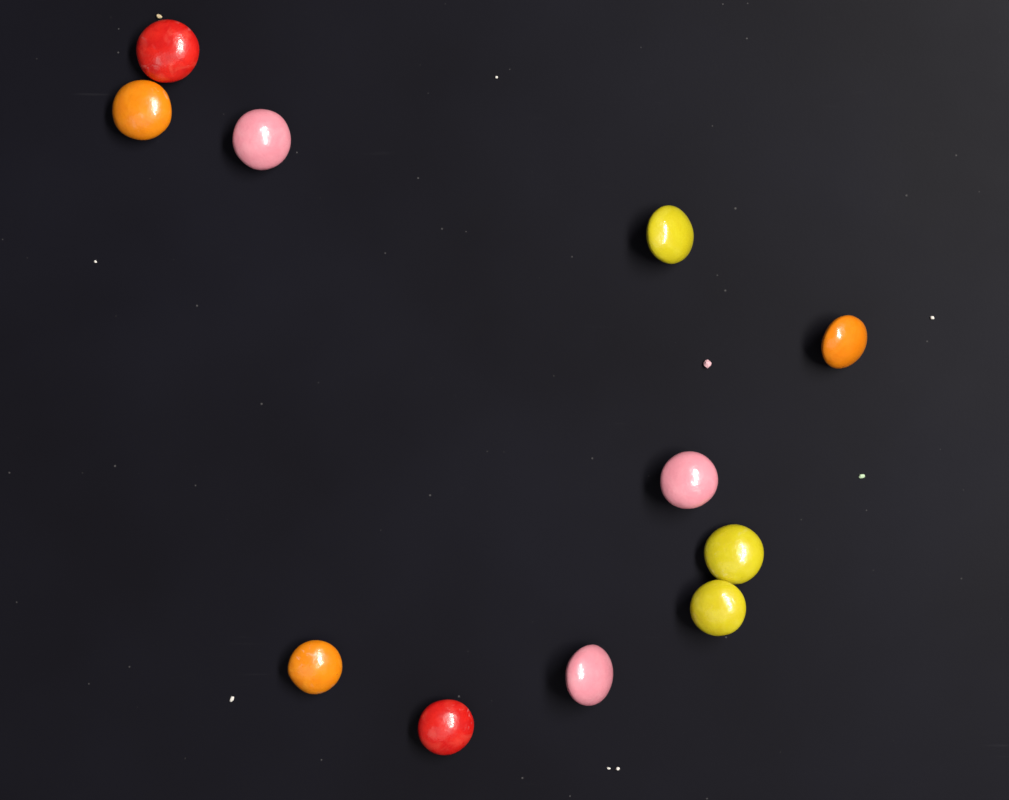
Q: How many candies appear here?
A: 11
